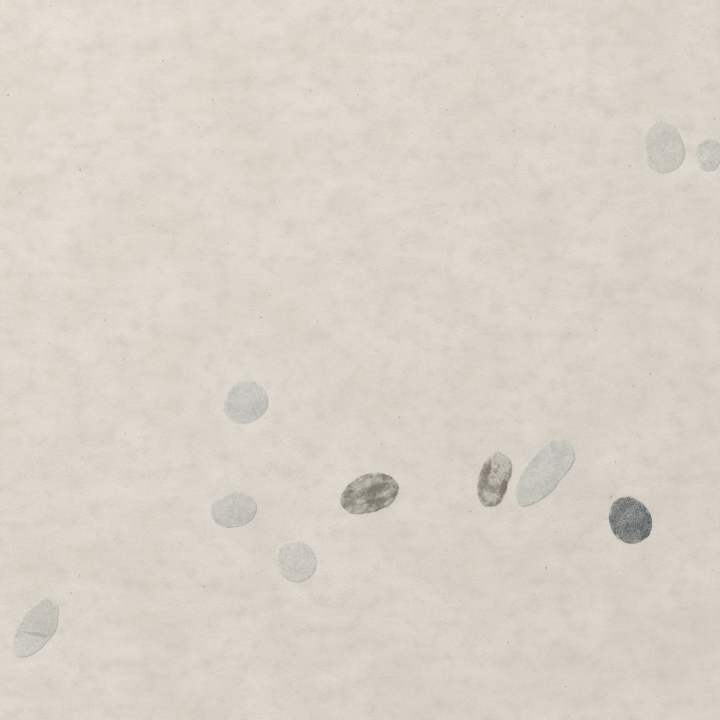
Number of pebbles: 10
